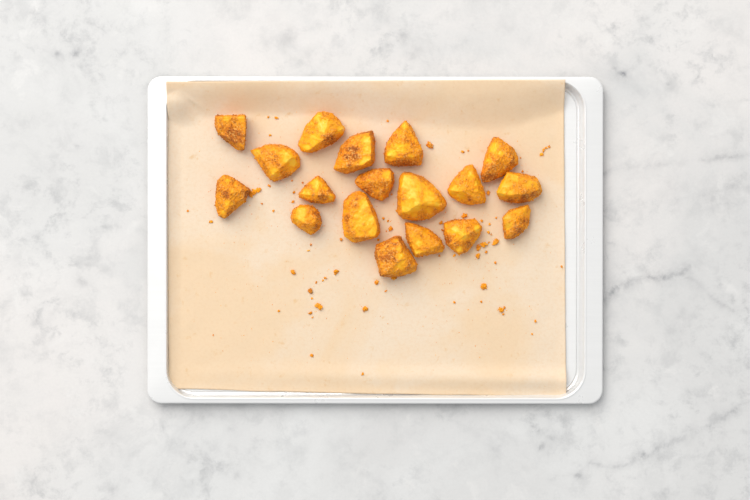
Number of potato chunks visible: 18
